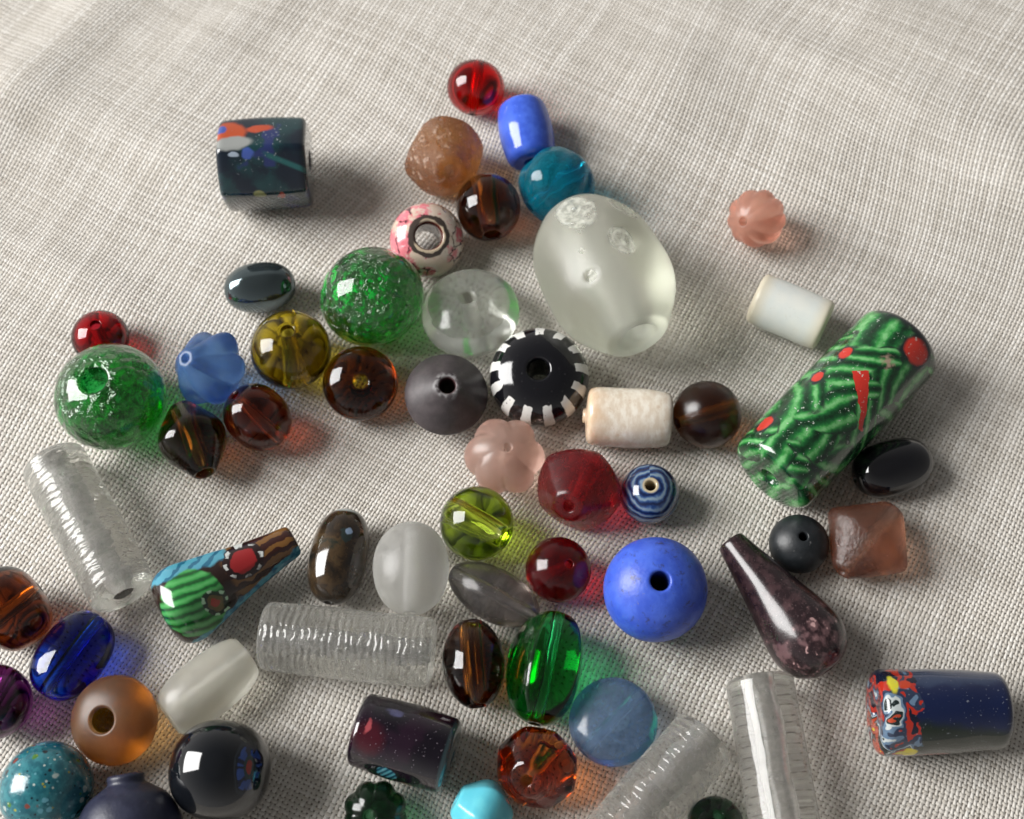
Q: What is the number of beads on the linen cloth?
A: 60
